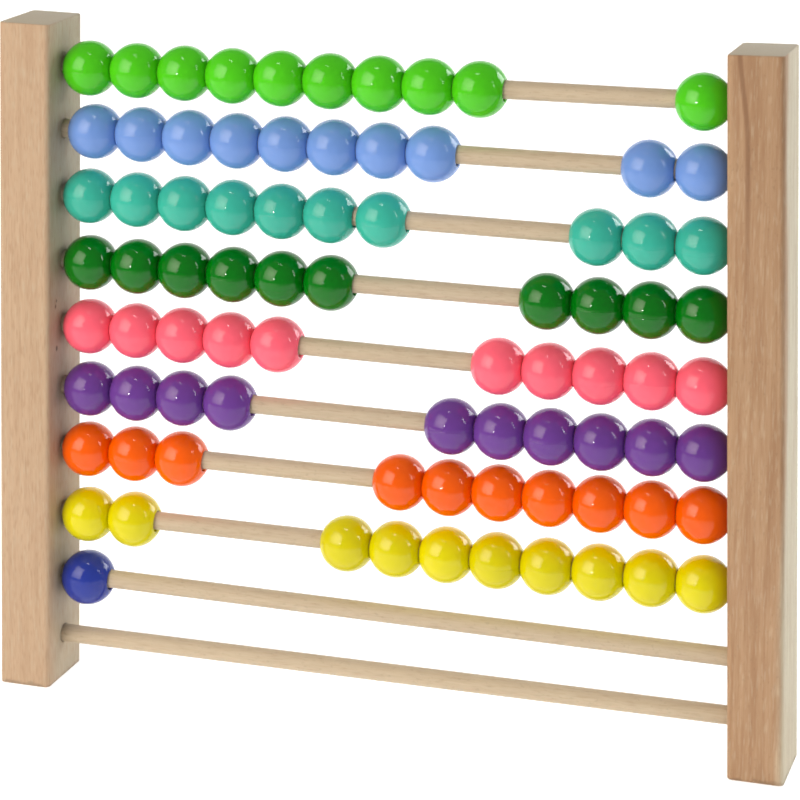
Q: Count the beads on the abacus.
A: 81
